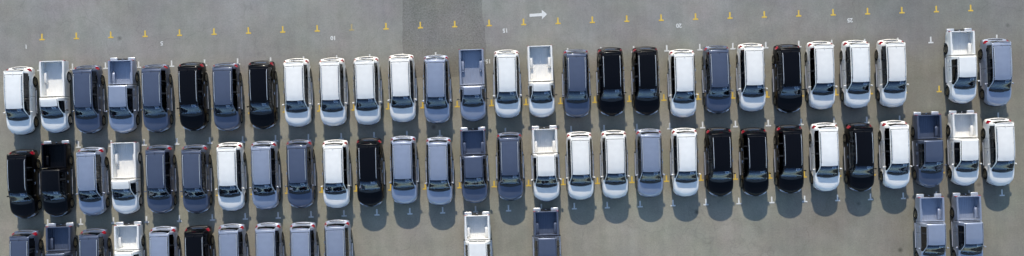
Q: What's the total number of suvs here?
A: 54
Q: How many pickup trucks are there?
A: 17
